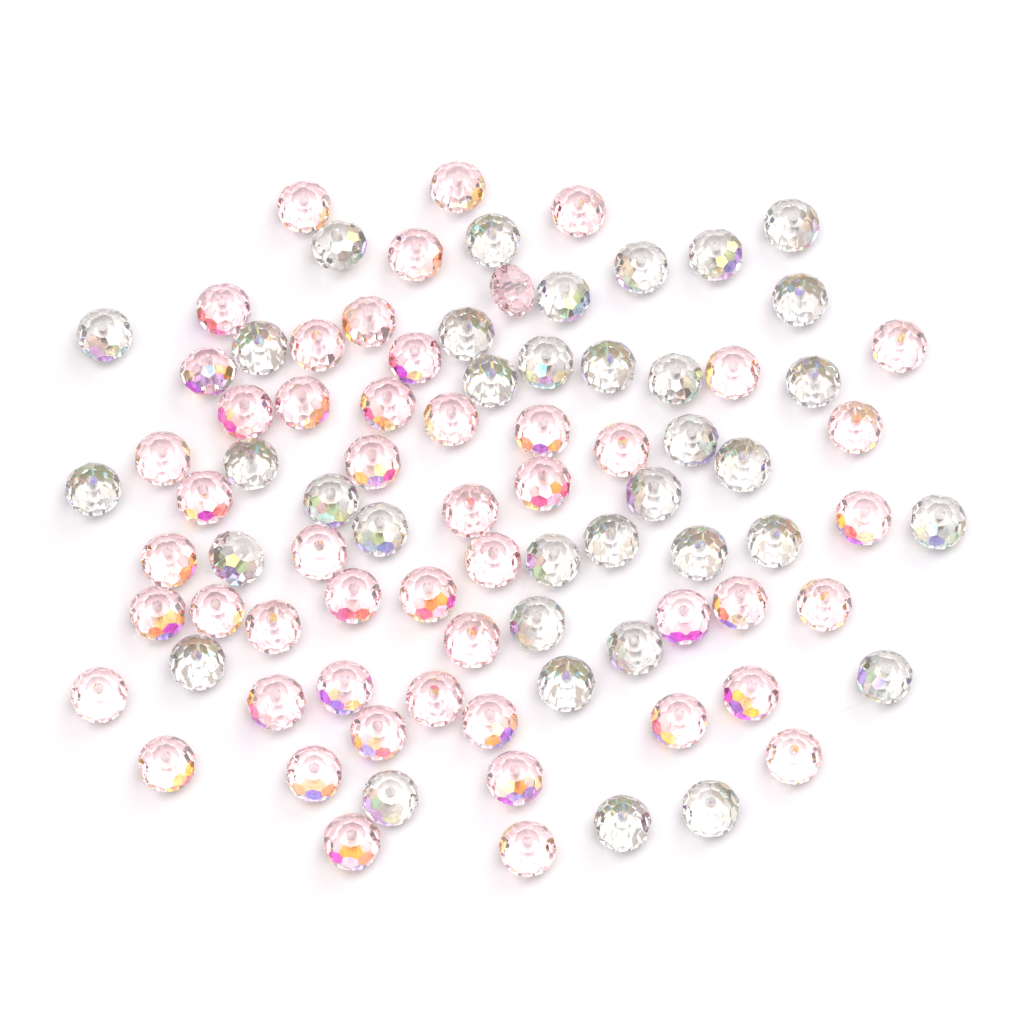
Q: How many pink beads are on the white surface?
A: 51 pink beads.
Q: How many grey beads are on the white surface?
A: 36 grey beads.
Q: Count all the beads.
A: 87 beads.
